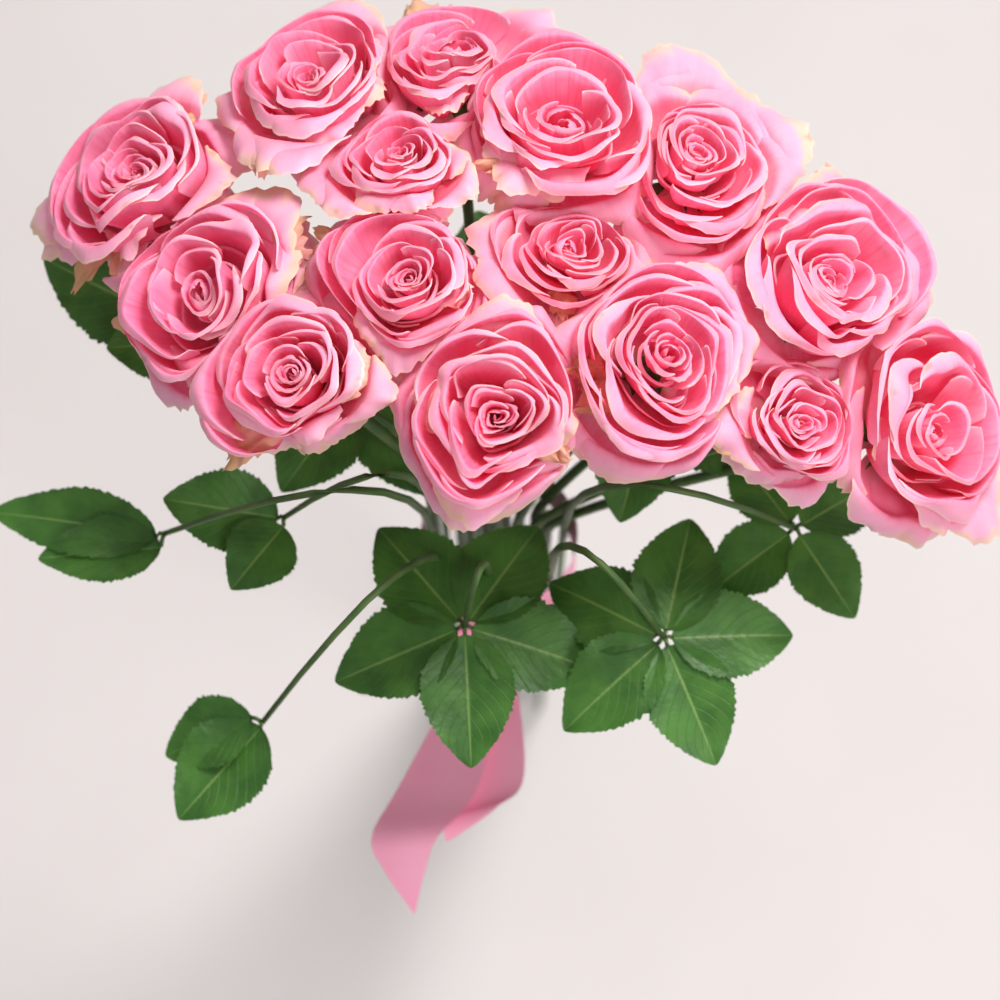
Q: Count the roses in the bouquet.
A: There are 15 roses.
